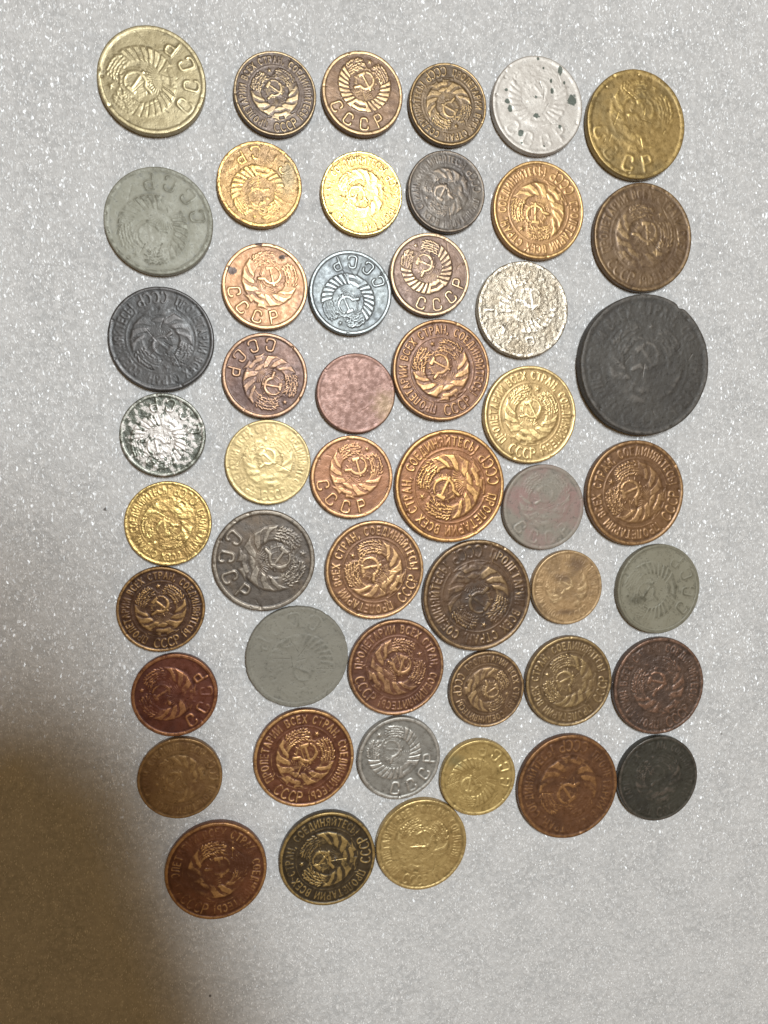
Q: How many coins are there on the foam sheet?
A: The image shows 50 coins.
